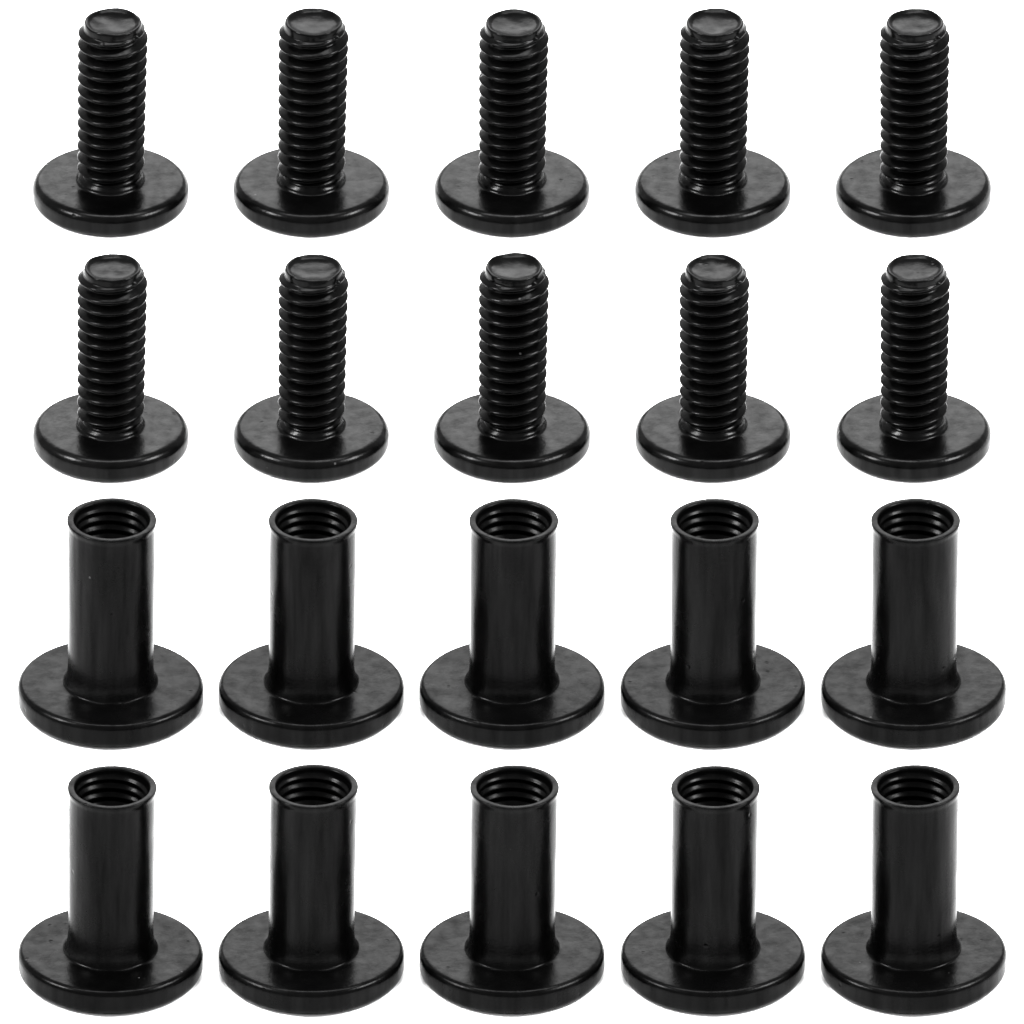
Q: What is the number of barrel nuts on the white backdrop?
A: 10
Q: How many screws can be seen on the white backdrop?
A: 10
